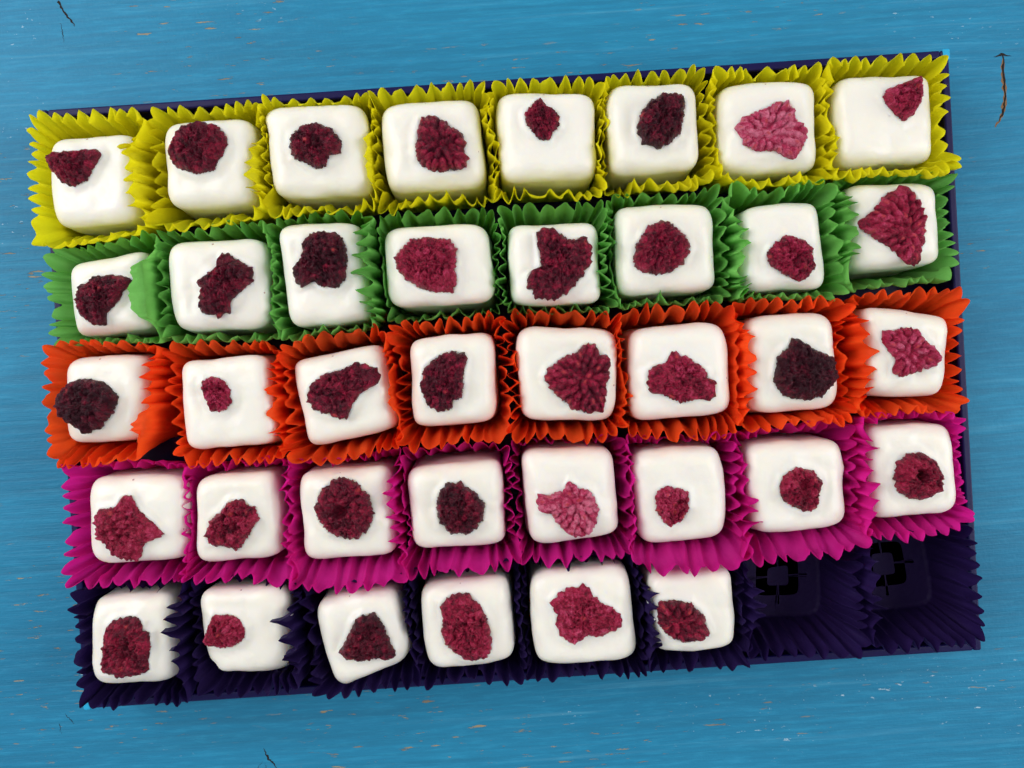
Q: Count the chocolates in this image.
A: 38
